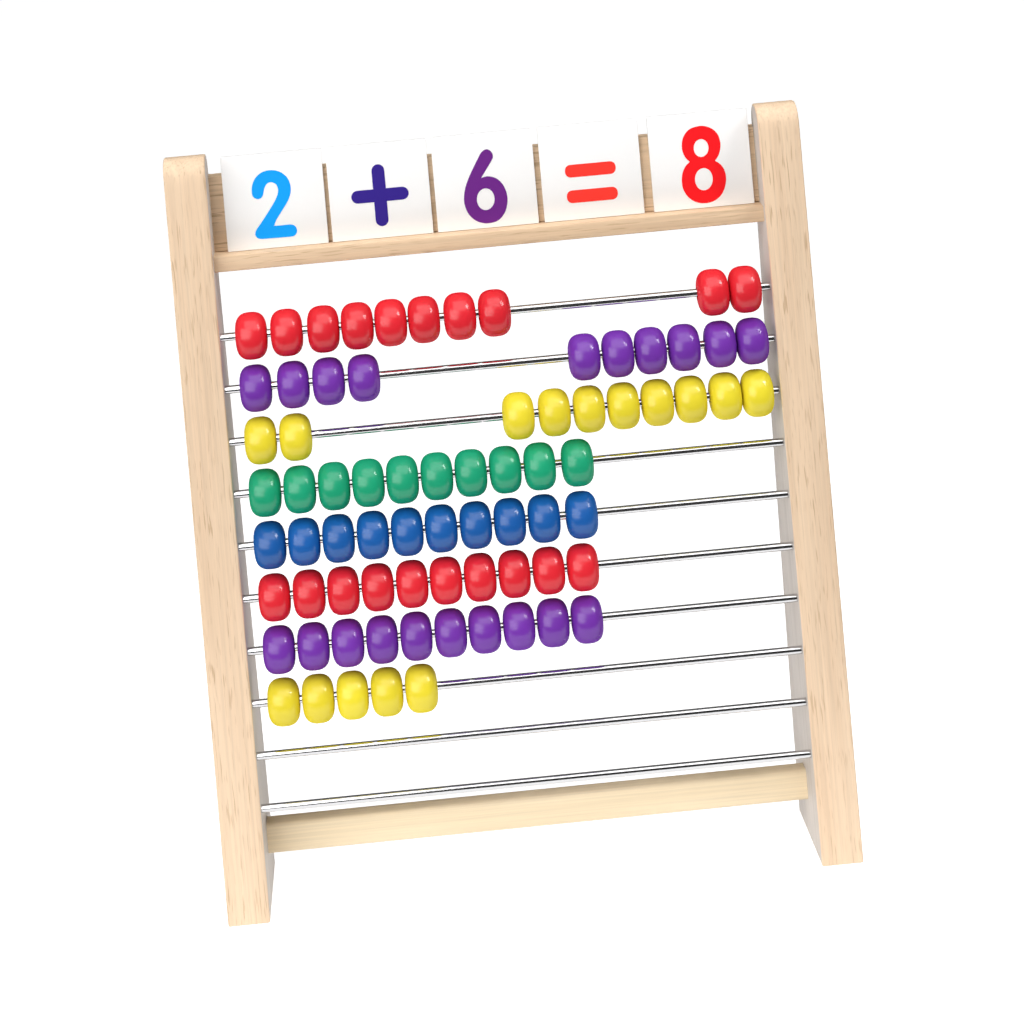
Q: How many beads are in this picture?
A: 75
